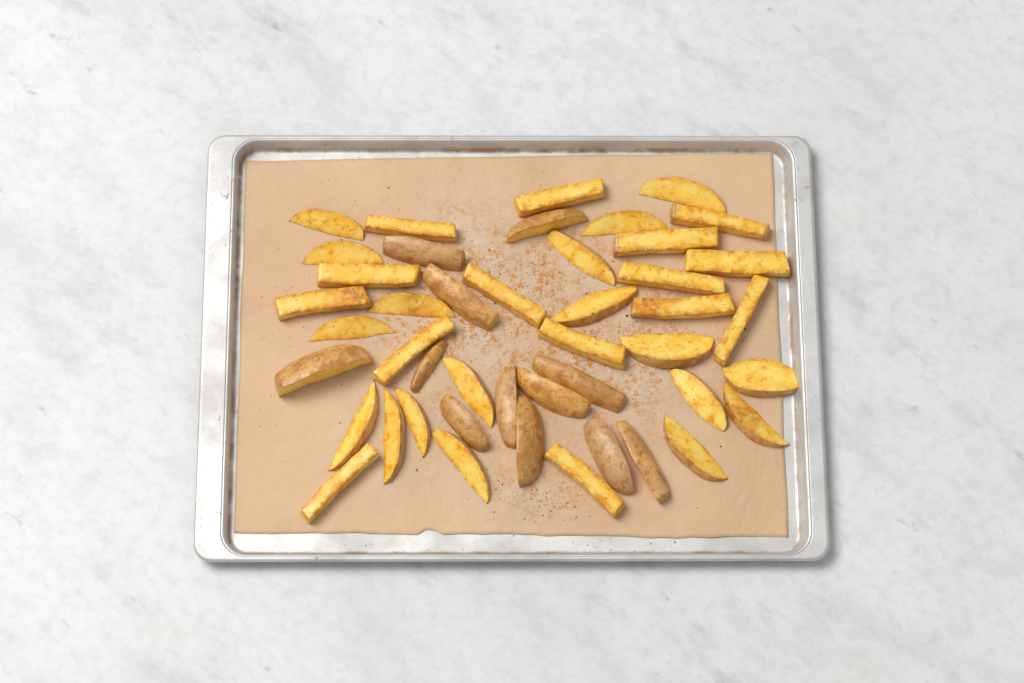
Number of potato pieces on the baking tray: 45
